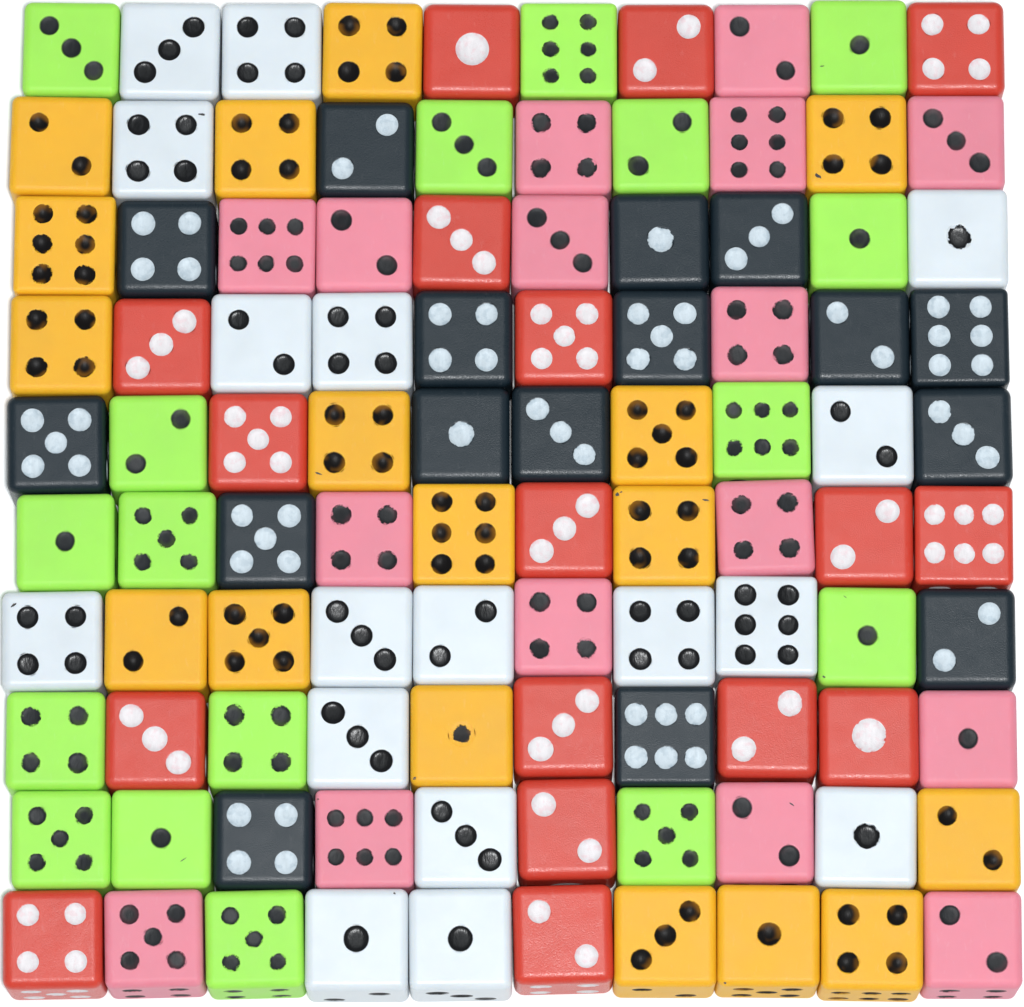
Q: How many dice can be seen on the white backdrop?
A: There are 100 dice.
